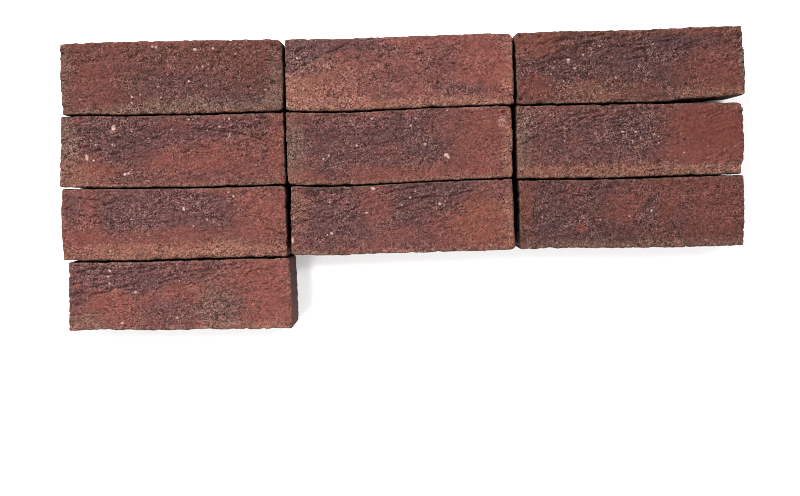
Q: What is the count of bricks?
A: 10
